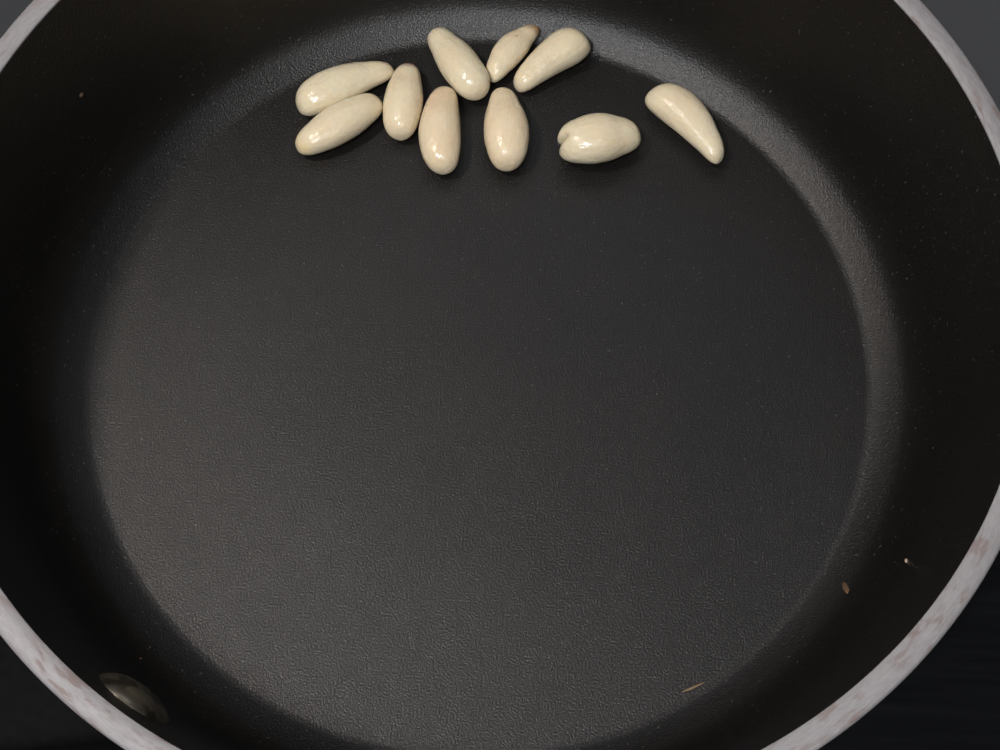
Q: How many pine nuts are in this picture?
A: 10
